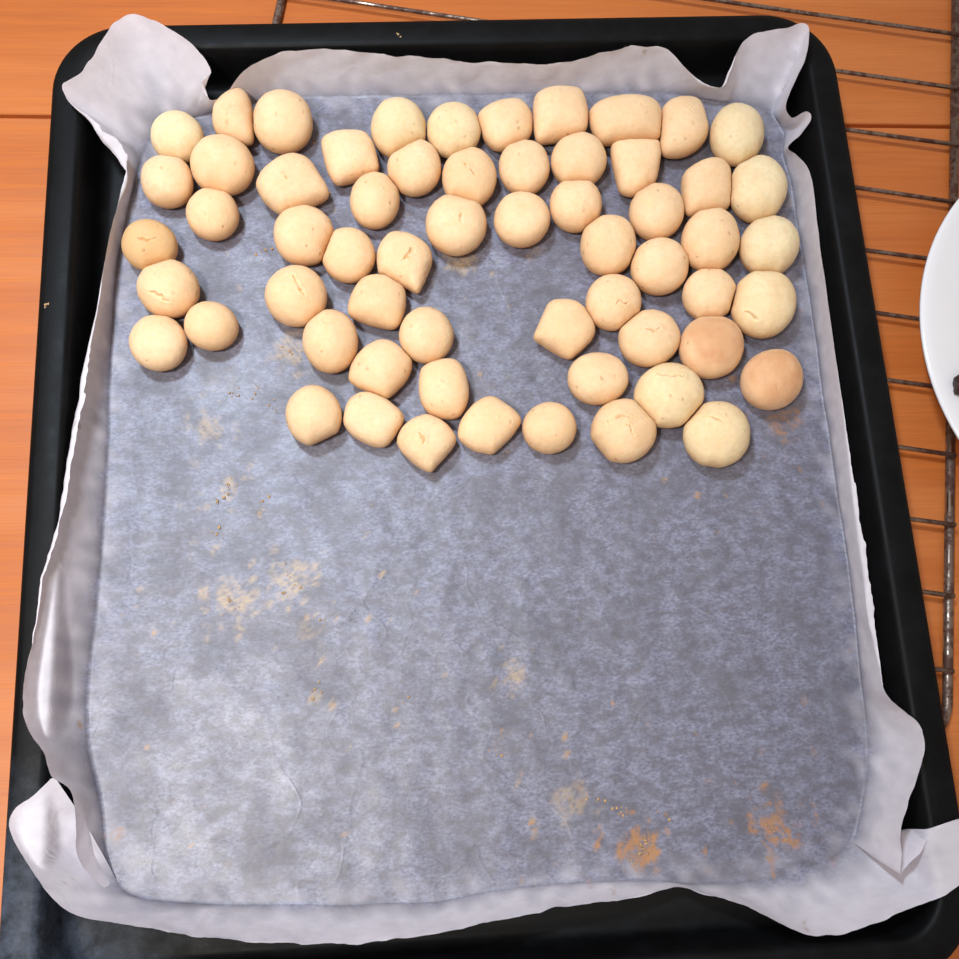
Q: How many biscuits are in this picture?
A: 60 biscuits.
